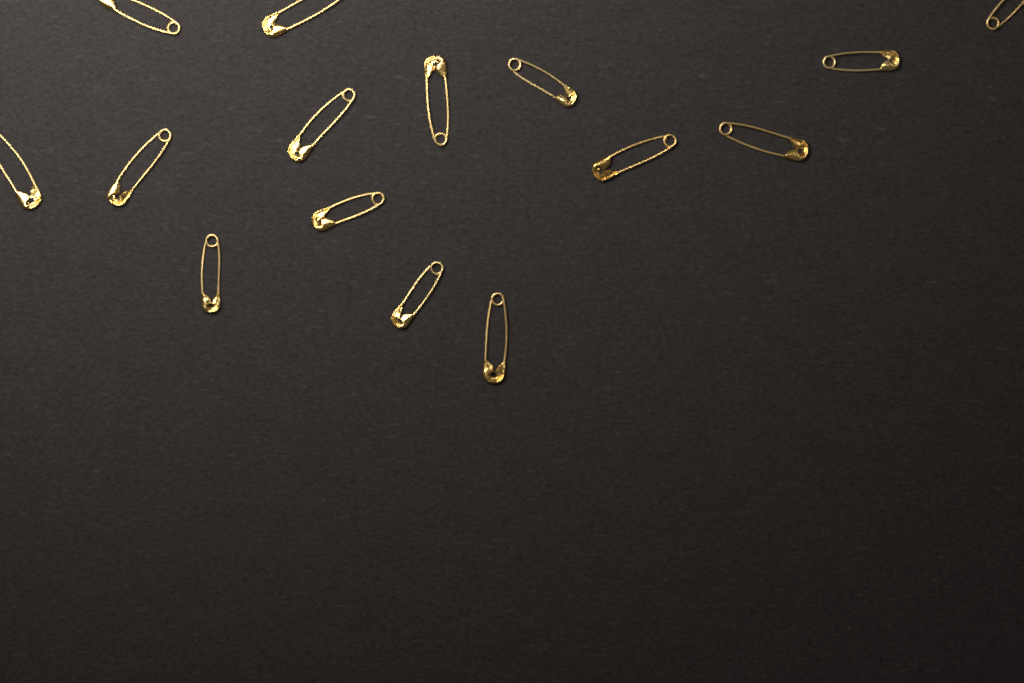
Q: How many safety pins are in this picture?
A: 15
